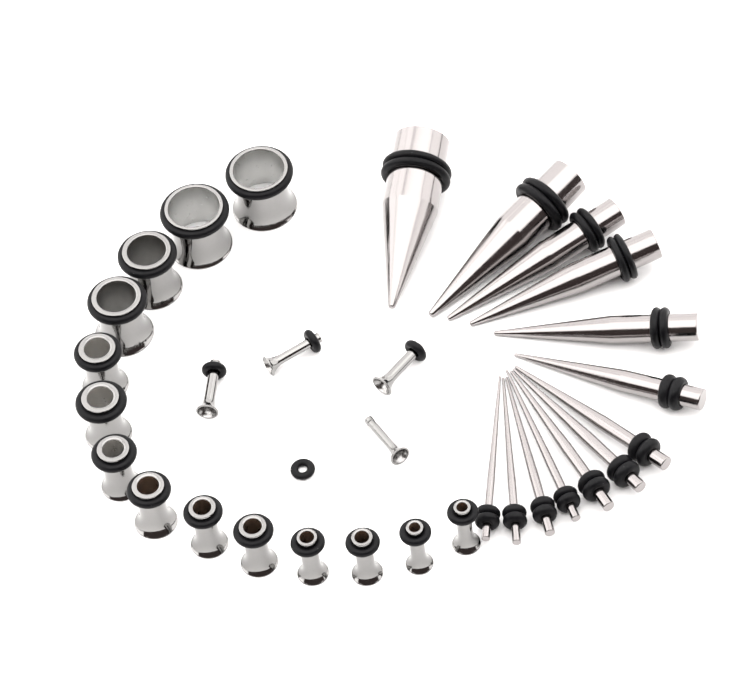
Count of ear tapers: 13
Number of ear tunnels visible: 18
